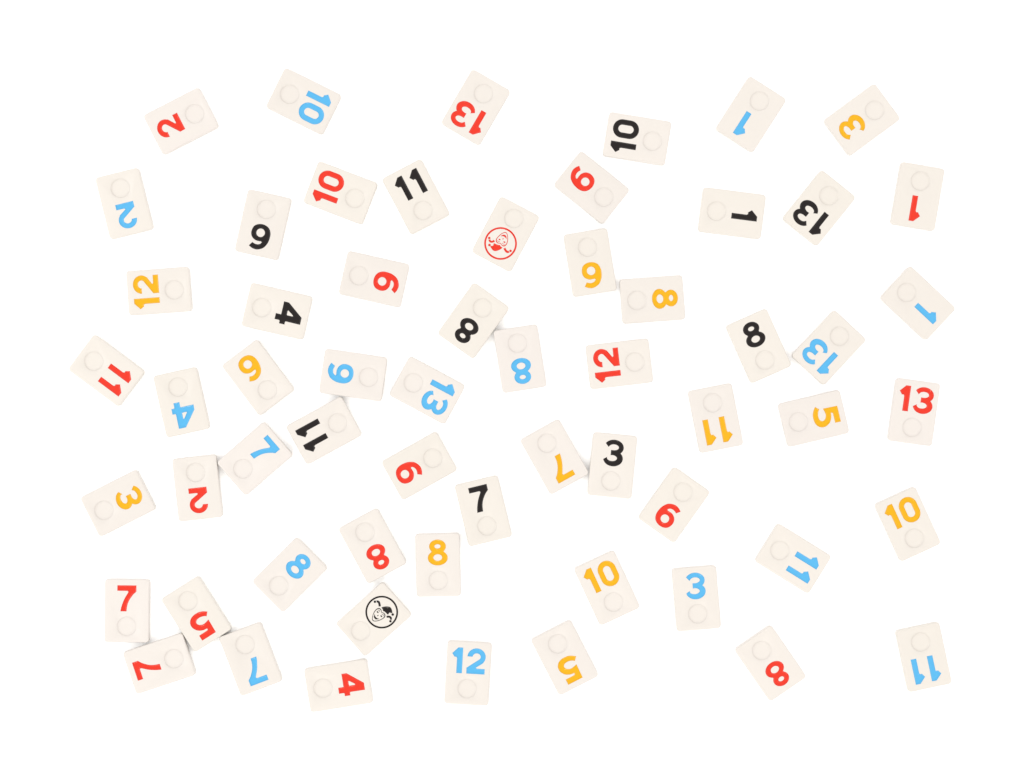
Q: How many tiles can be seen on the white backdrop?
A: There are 60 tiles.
